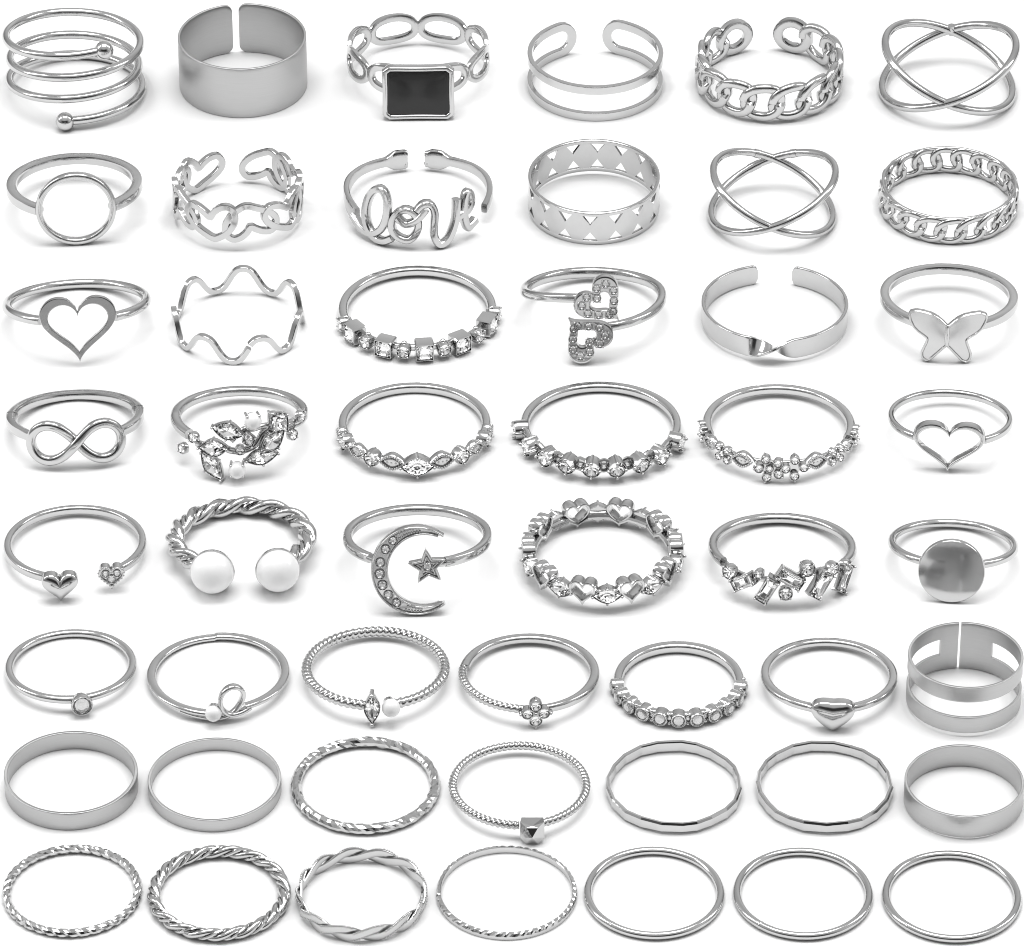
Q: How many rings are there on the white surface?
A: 51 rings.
